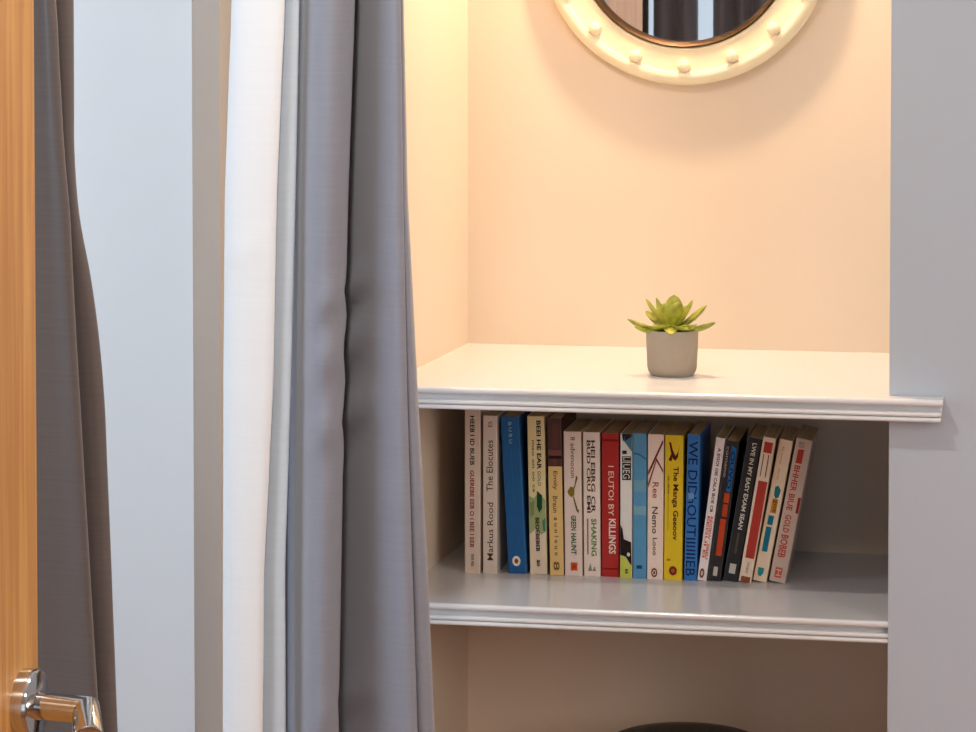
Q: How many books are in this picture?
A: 19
